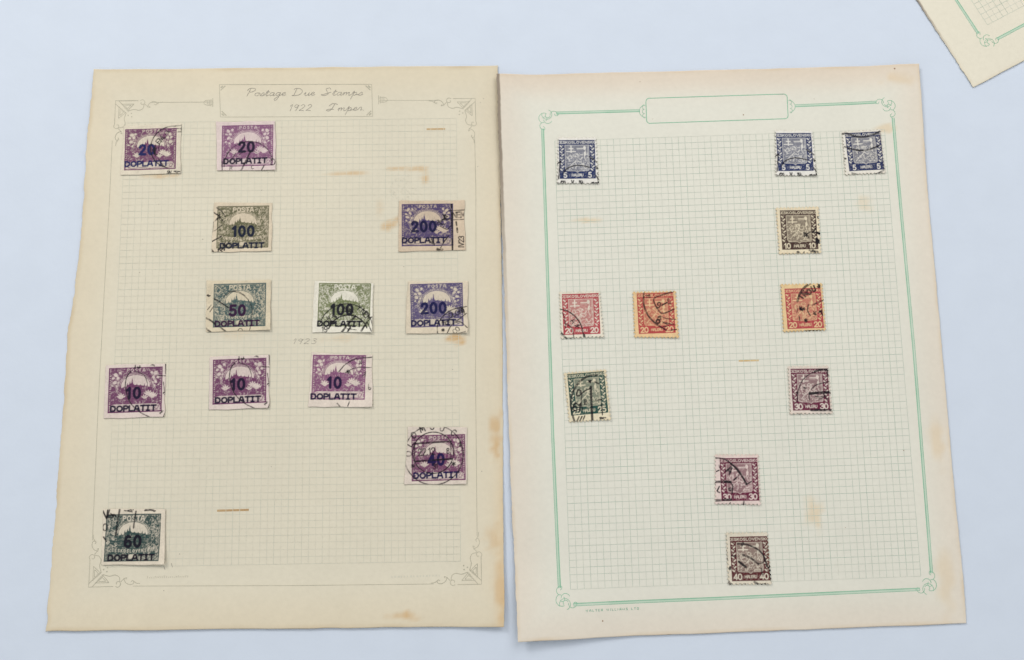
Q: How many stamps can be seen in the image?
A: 23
